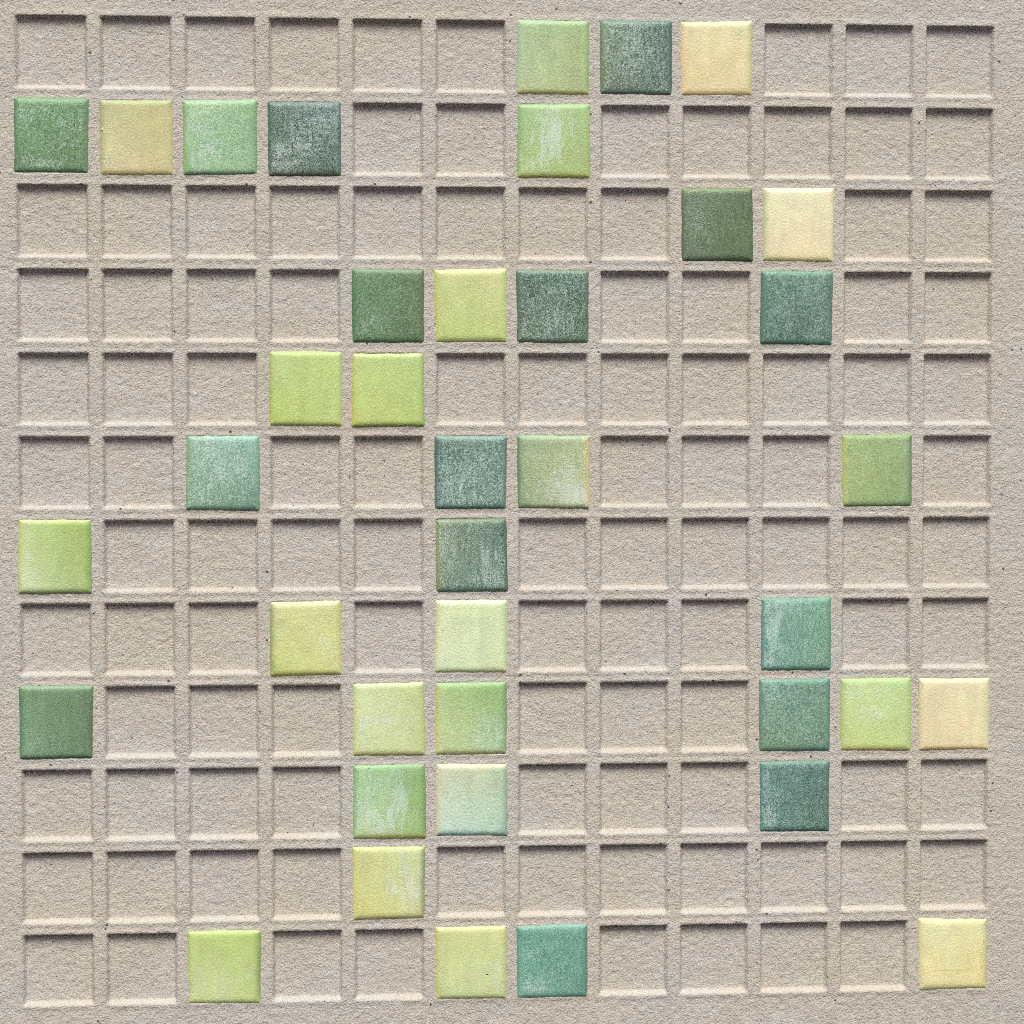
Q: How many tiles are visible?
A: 39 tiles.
